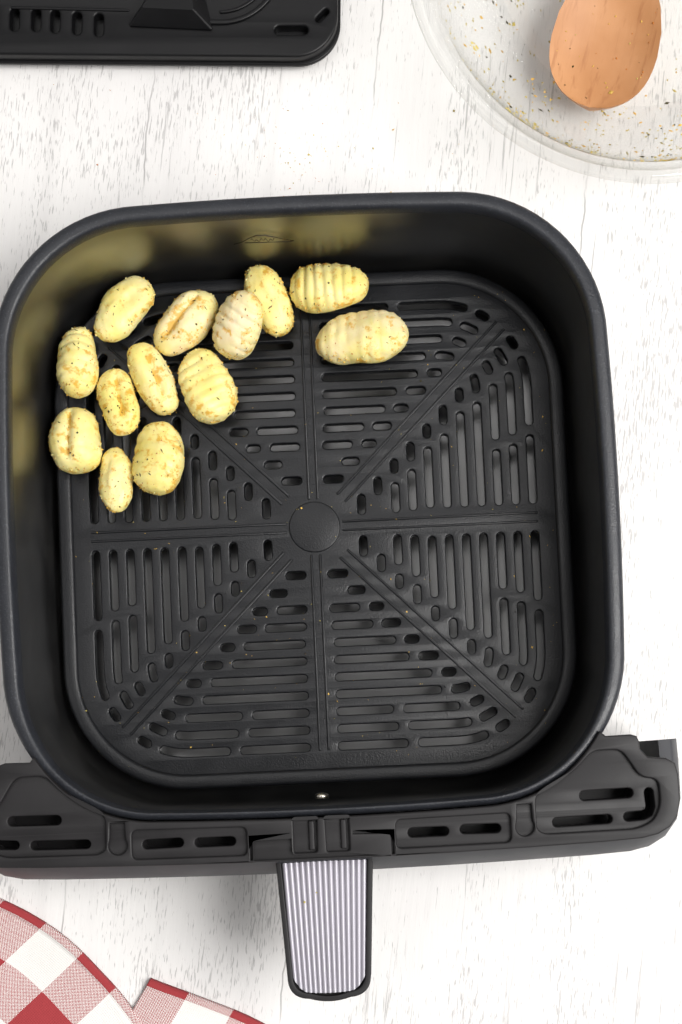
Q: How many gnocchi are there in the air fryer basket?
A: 13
